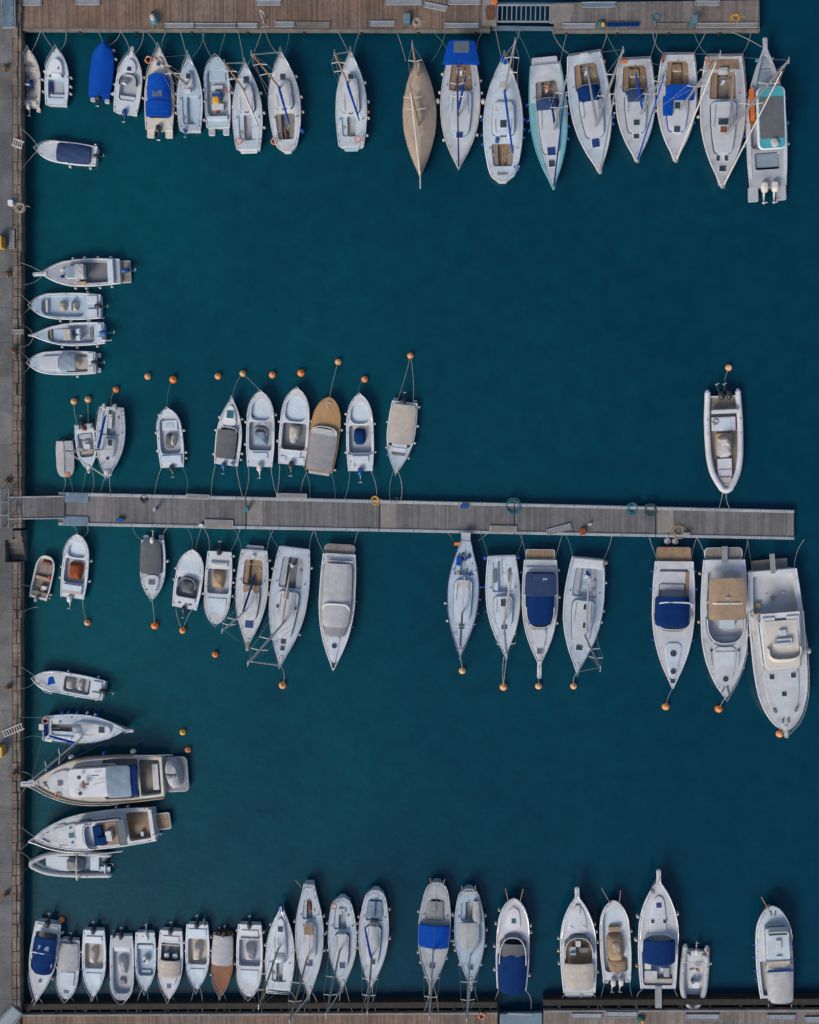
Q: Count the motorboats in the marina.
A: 51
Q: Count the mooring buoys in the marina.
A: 28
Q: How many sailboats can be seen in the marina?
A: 25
